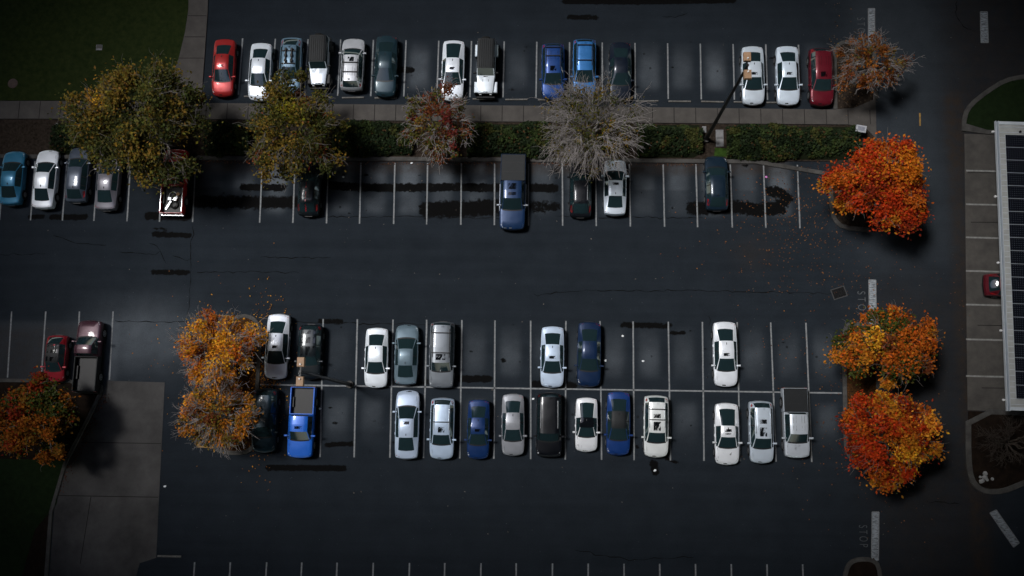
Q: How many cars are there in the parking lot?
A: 43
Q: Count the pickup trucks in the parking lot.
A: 5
